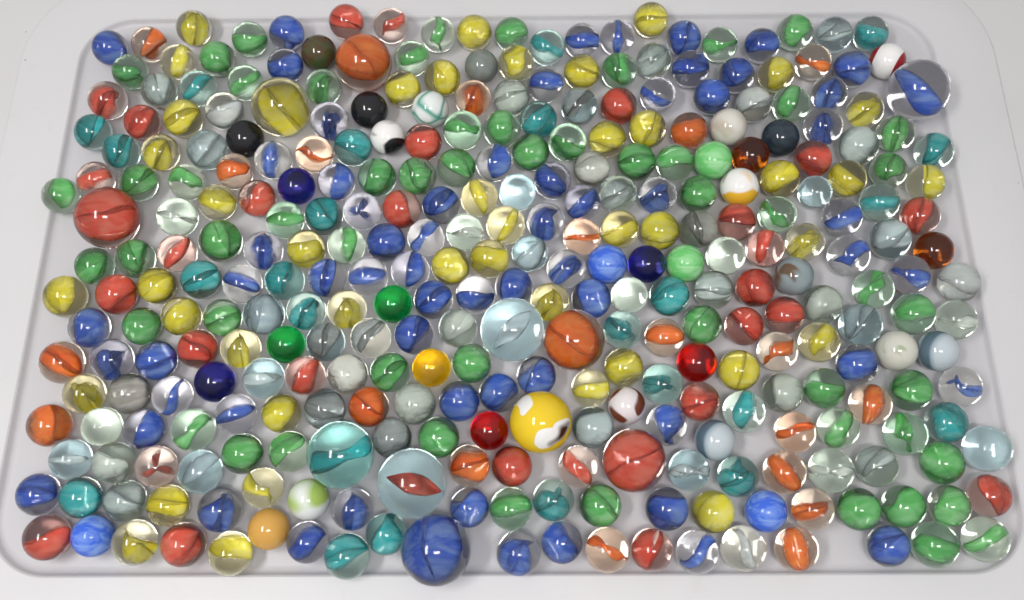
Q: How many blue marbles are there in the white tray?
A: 71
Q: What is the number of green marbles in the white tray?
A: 60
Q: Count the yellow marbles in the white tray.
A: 45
